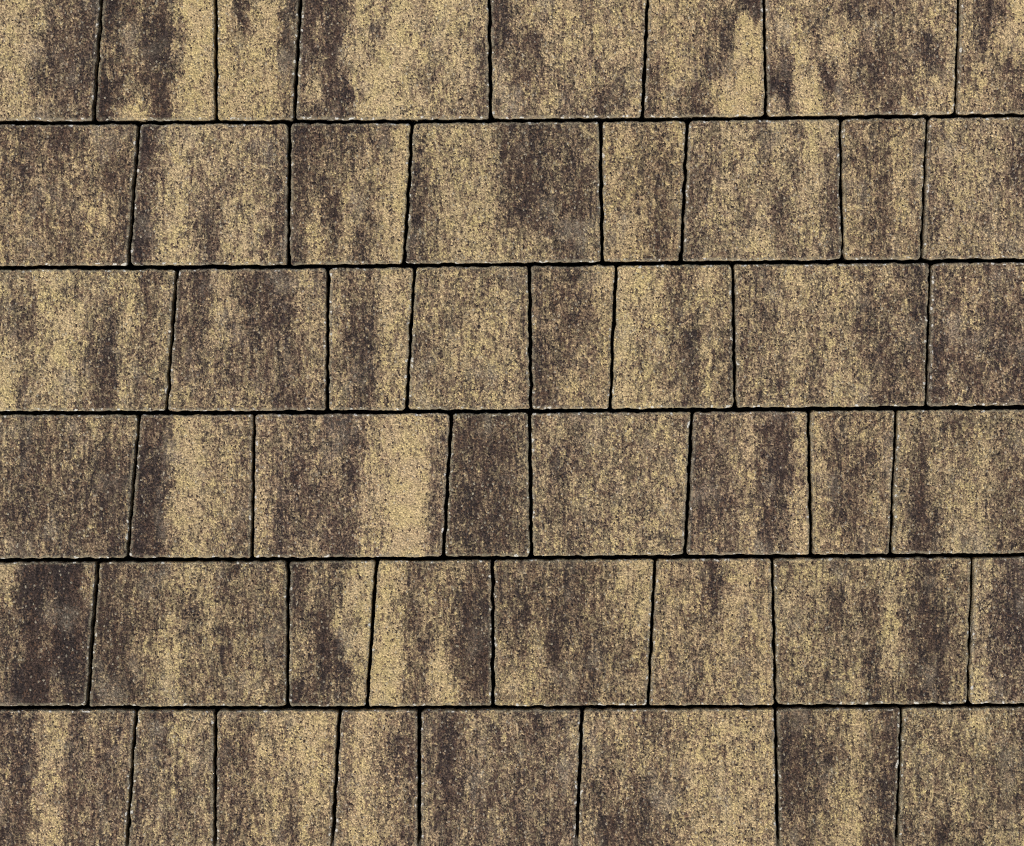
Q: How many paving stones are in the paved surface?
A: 48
